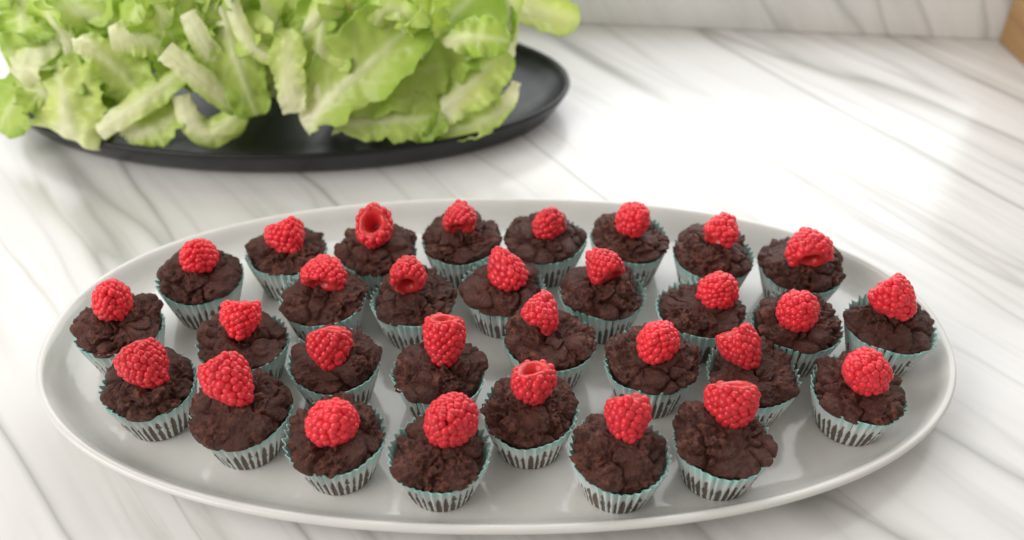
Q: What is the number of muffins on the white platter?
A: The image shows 30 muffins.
